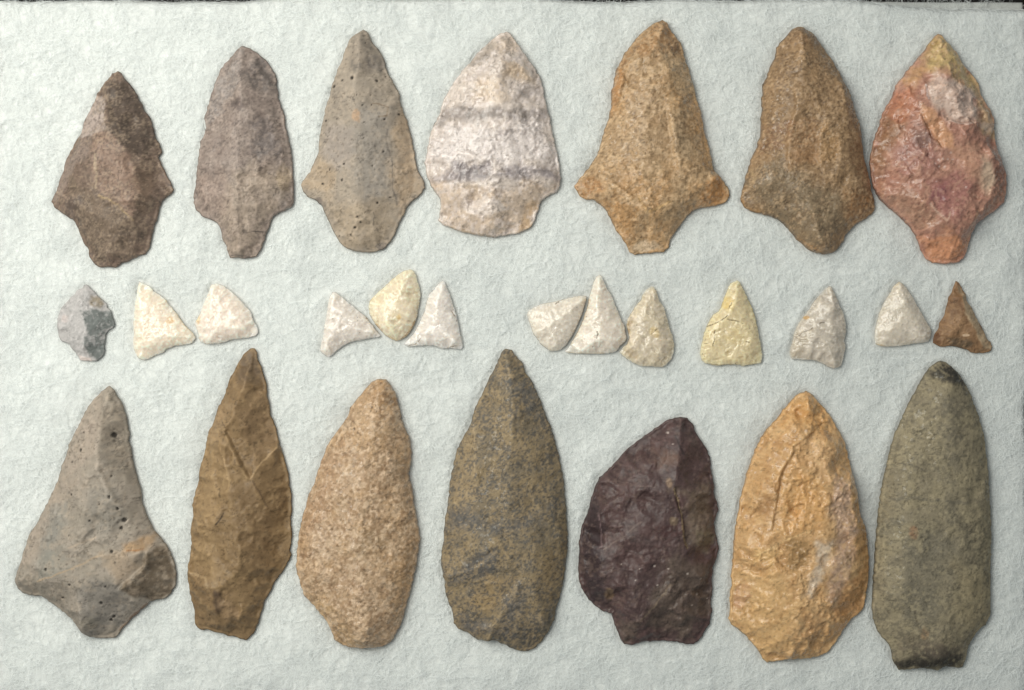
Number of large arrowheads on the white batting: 14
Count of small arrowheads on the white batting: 13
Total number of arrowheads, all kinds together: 27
